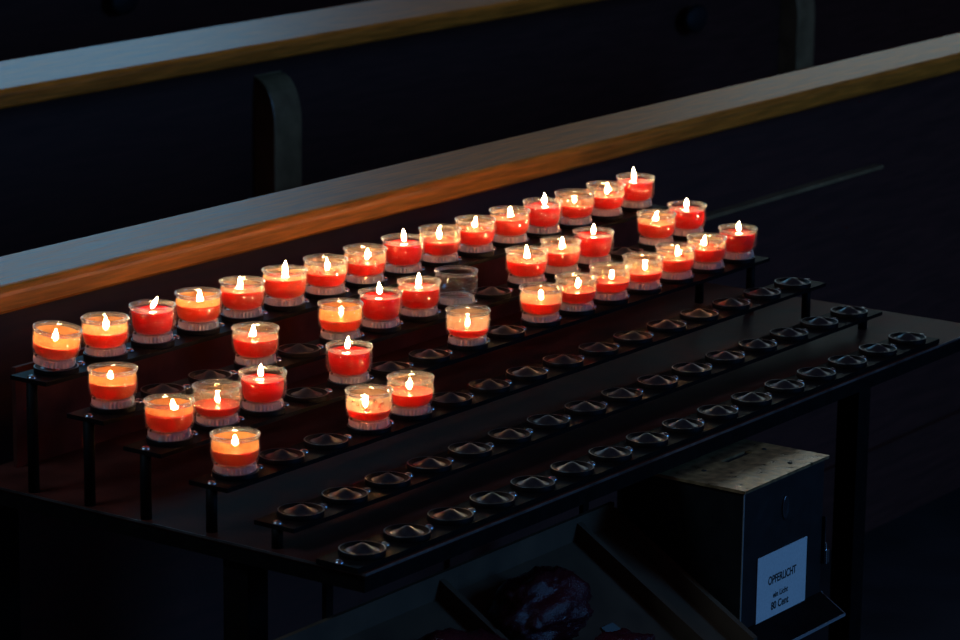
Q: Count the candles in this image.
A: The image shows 41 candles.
